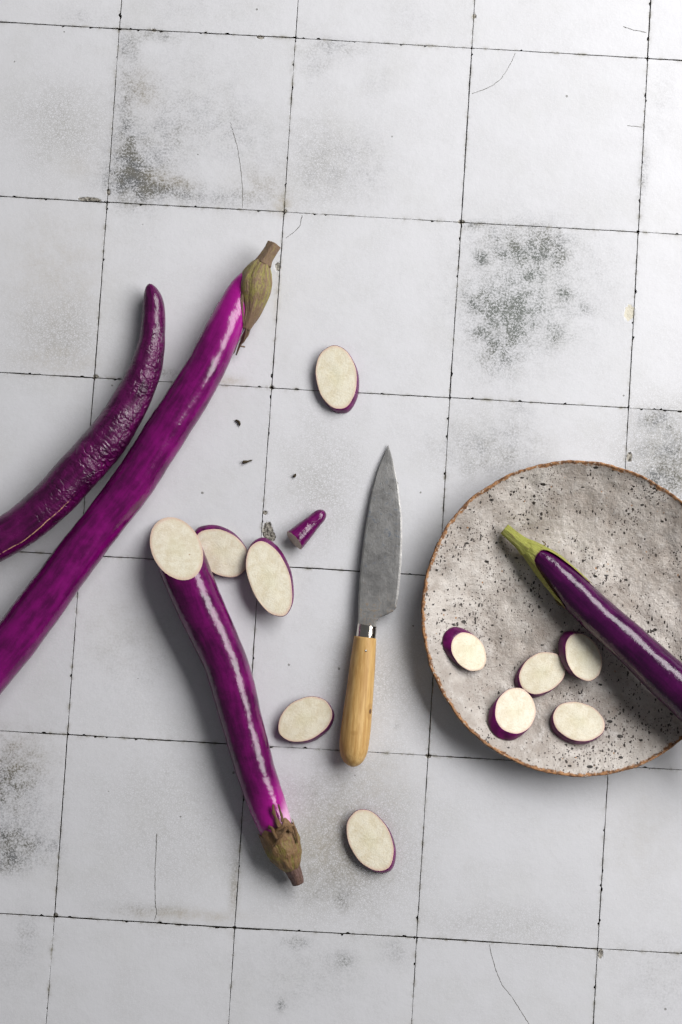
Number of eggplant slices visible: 10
